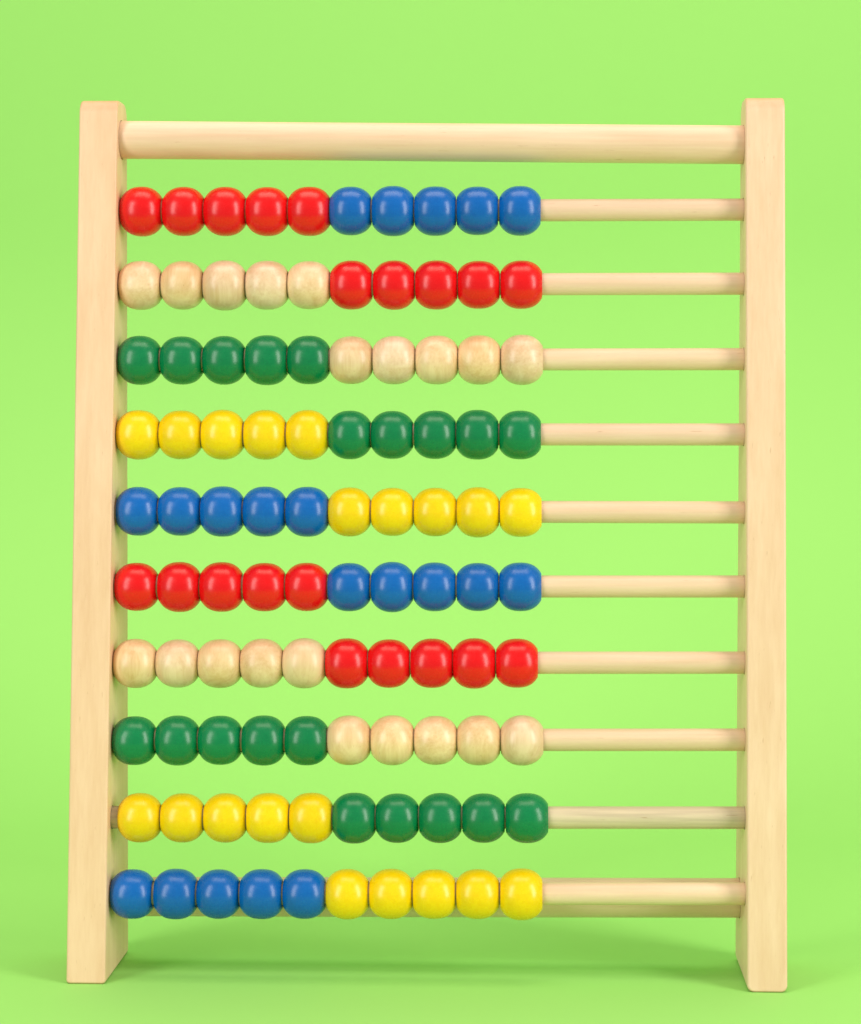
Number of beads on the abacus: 100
